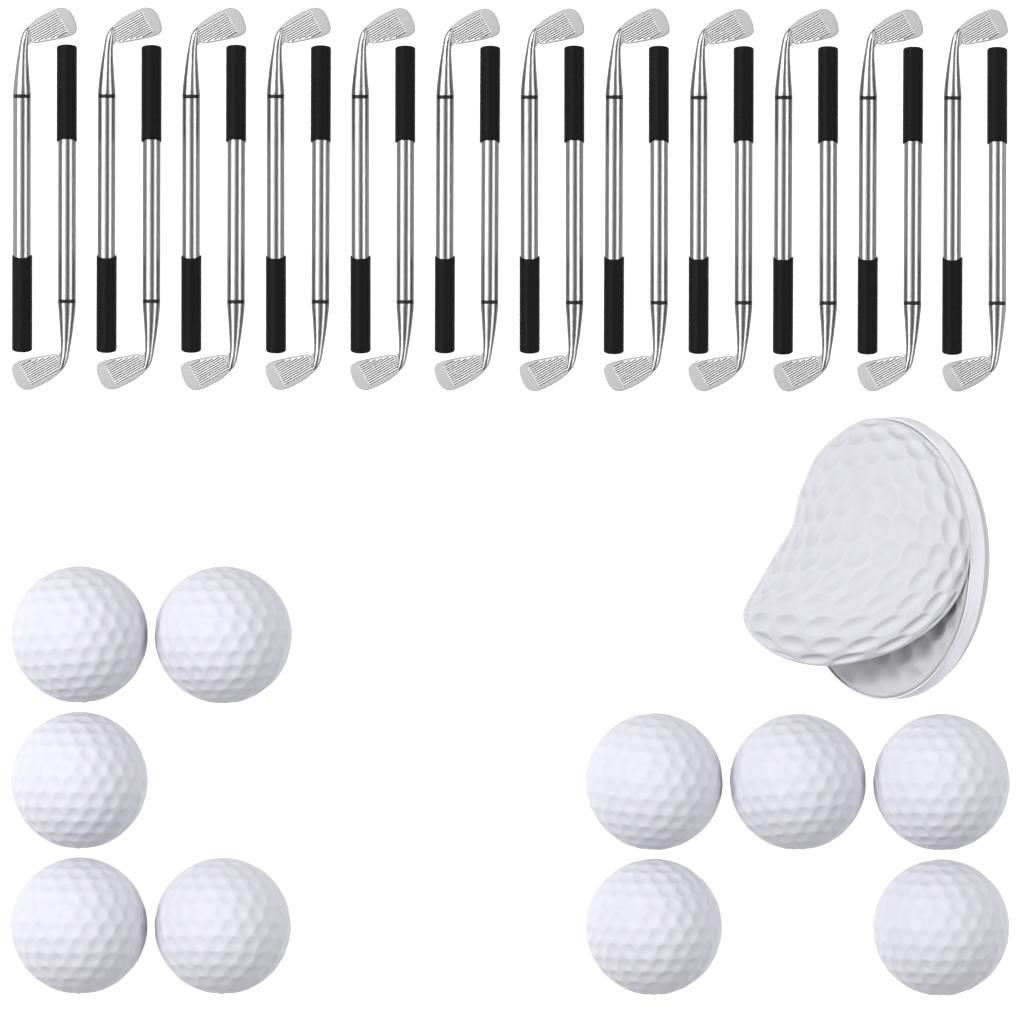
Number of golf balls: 10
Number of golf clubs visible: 24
